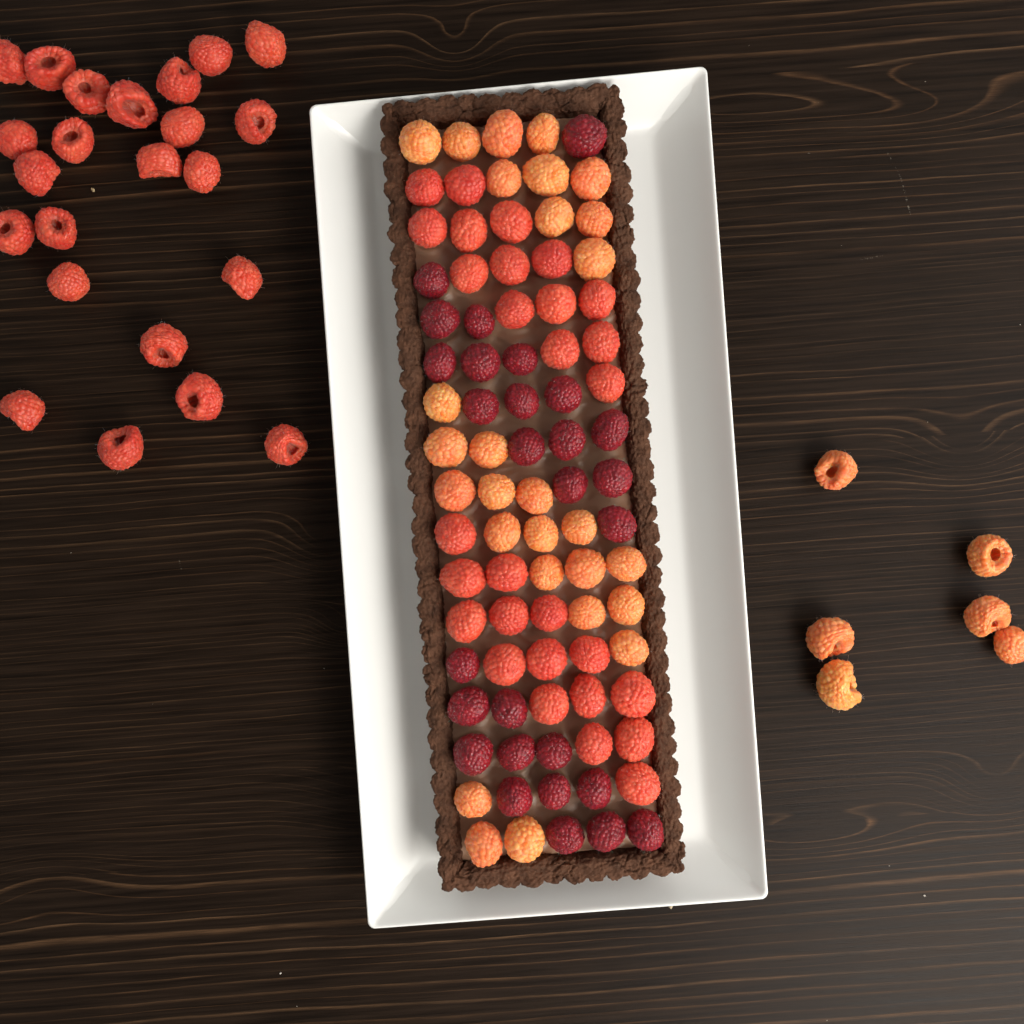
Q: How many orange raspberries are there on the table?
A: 34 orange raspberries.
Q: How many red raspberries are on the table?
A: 52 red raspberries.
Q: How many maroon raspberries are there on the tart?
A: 28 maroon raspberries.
